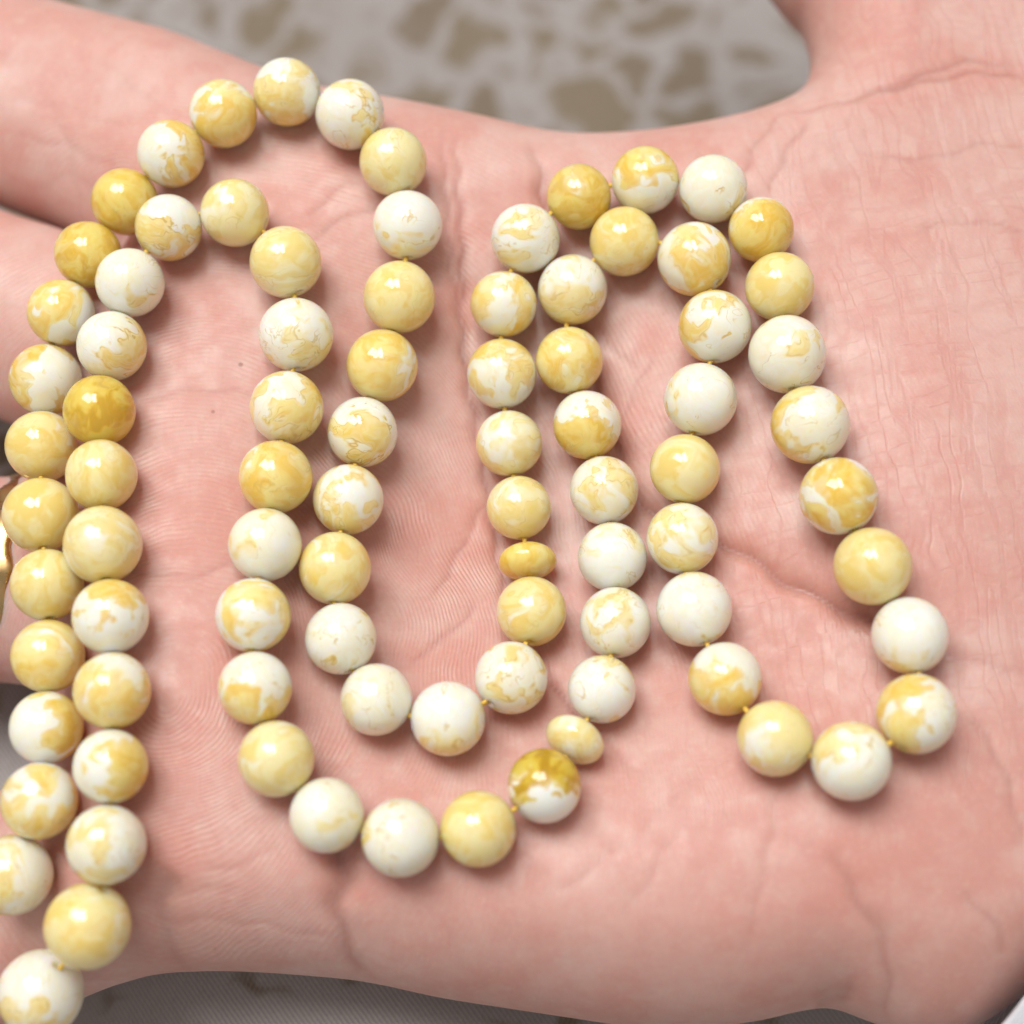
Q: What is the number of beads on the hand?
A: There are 87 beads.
